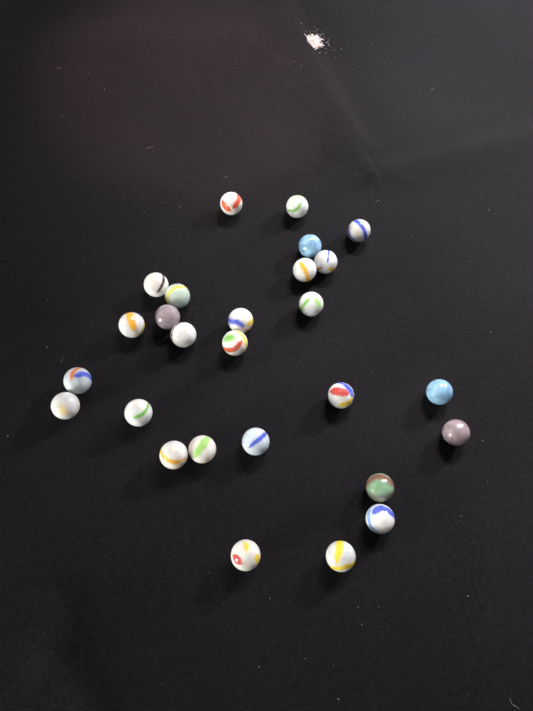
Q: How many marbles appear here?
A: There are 27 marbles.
